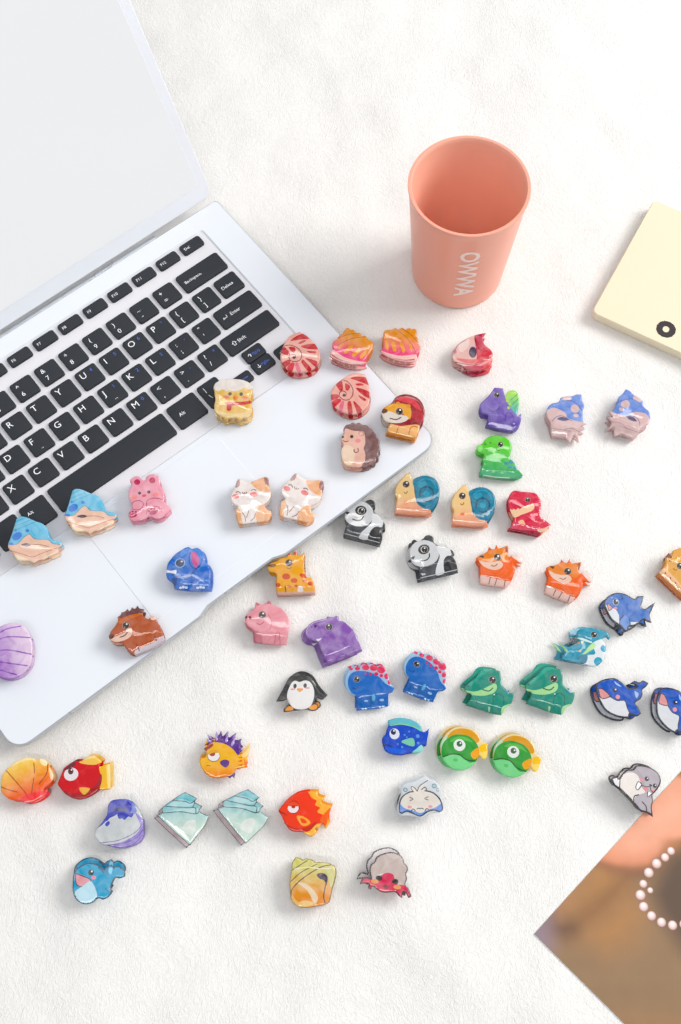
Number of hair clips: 55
